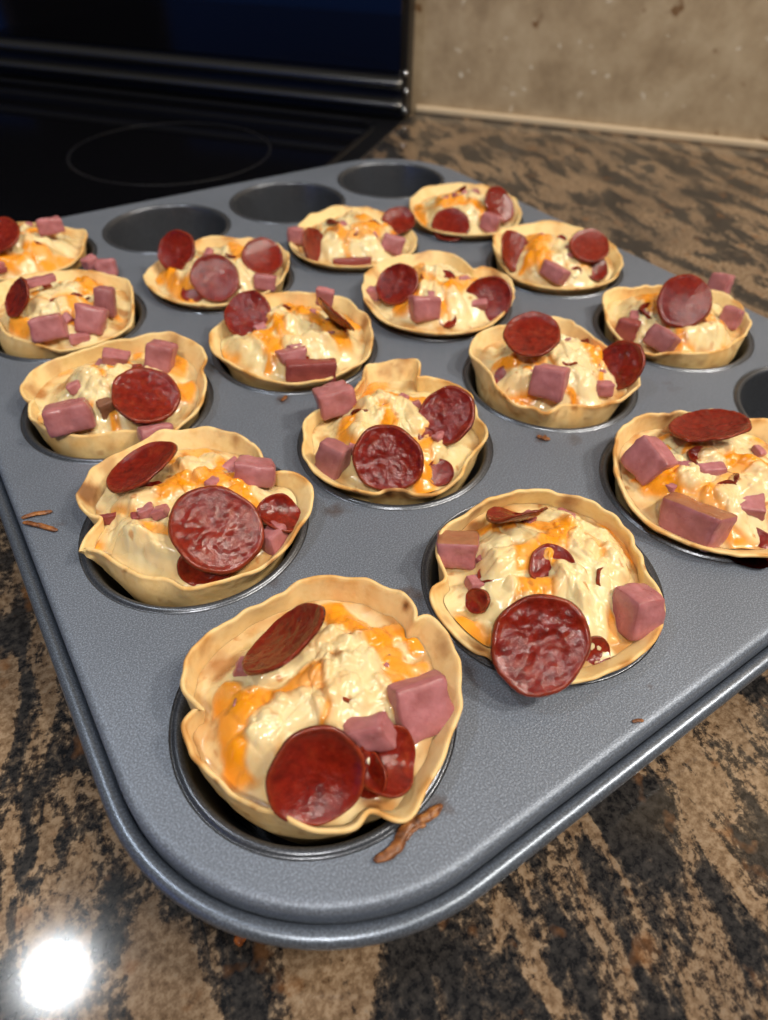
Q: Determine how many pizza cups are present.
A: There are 16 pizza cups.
